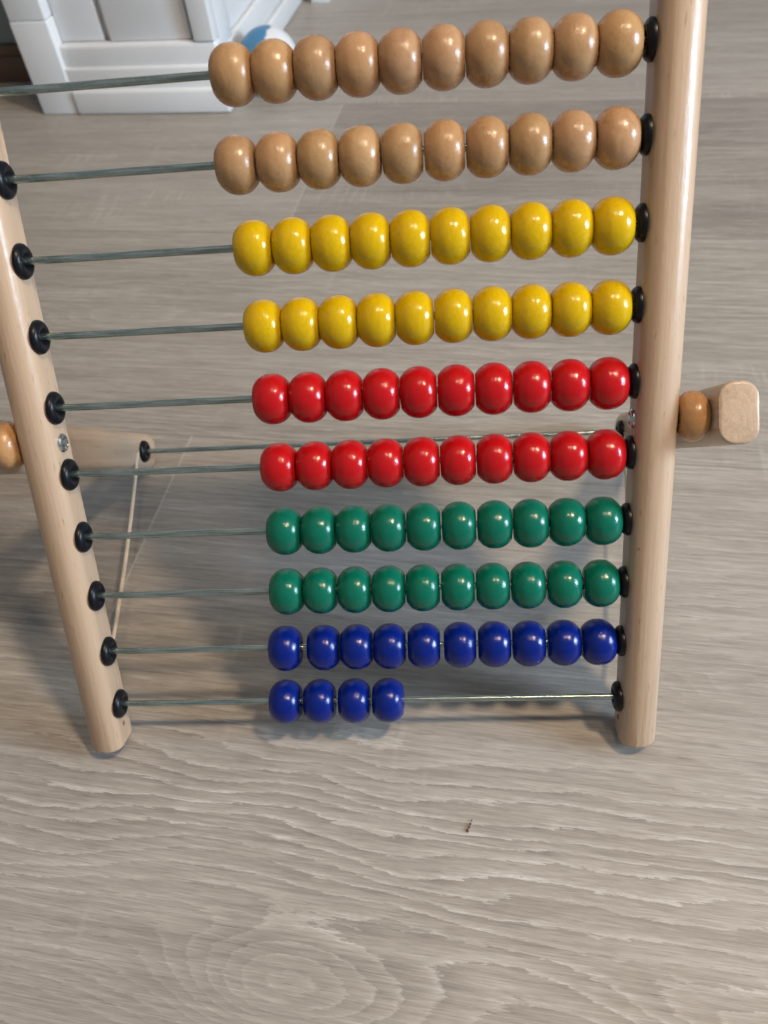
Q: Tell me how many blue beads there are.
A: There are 14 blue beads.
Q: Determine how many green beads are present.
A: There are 20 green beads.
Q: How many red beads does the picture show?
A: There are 20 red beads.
